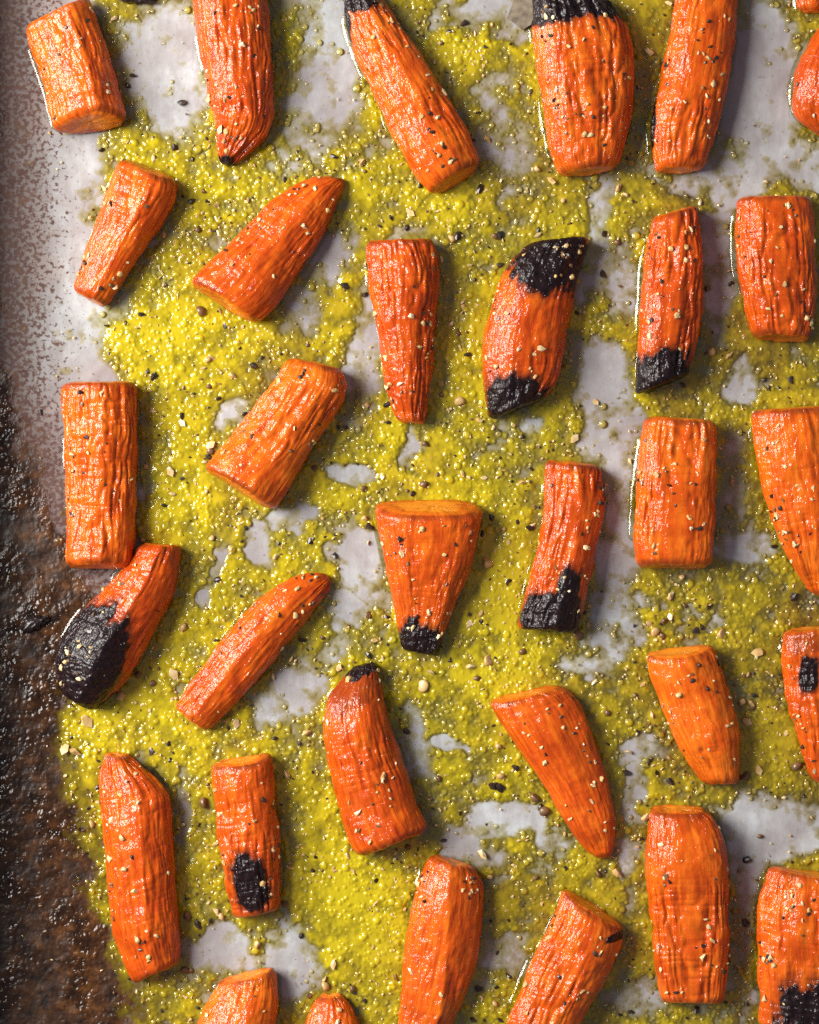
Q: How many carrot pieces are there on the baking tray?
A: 33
